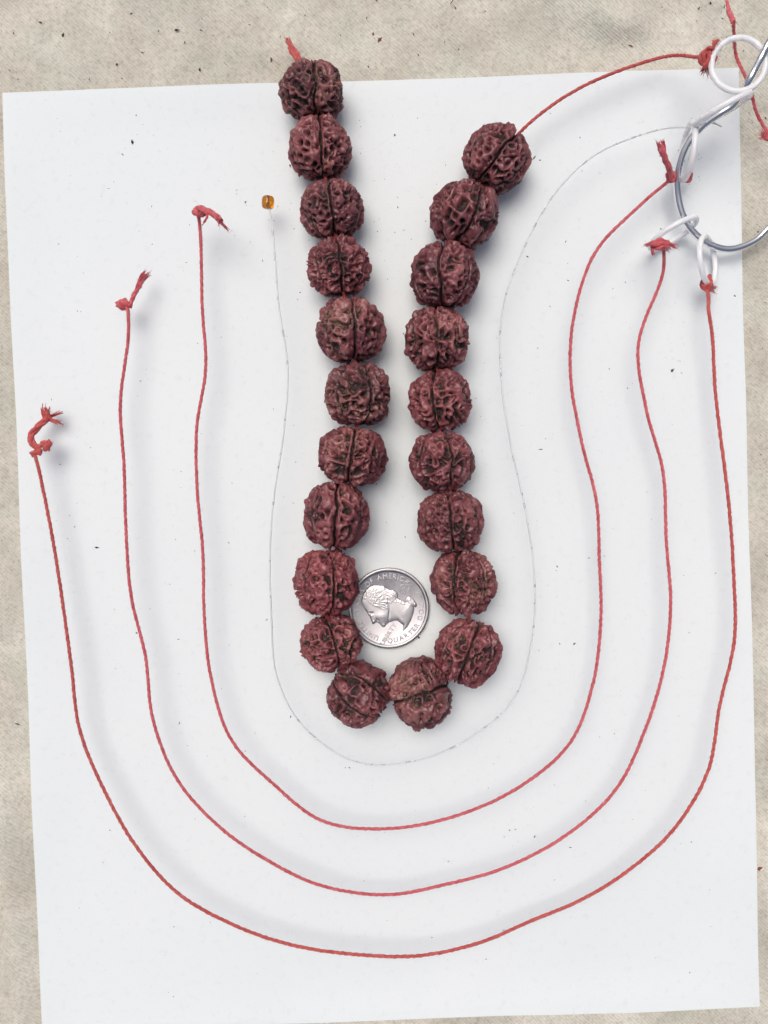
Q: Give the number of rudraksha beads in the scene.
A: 21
